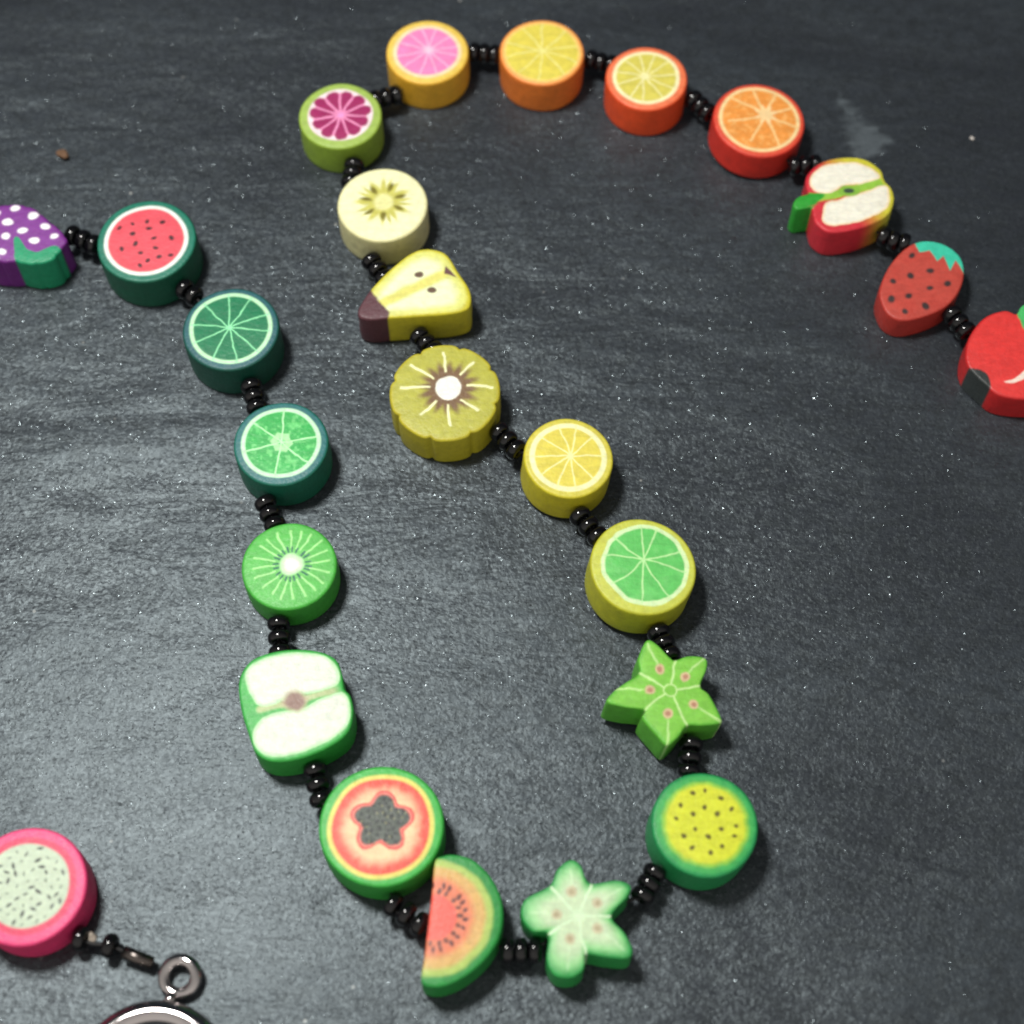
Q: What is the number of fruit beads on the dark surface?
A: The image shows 25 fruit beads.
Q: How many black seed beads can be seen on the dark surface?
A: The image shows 70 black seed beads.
